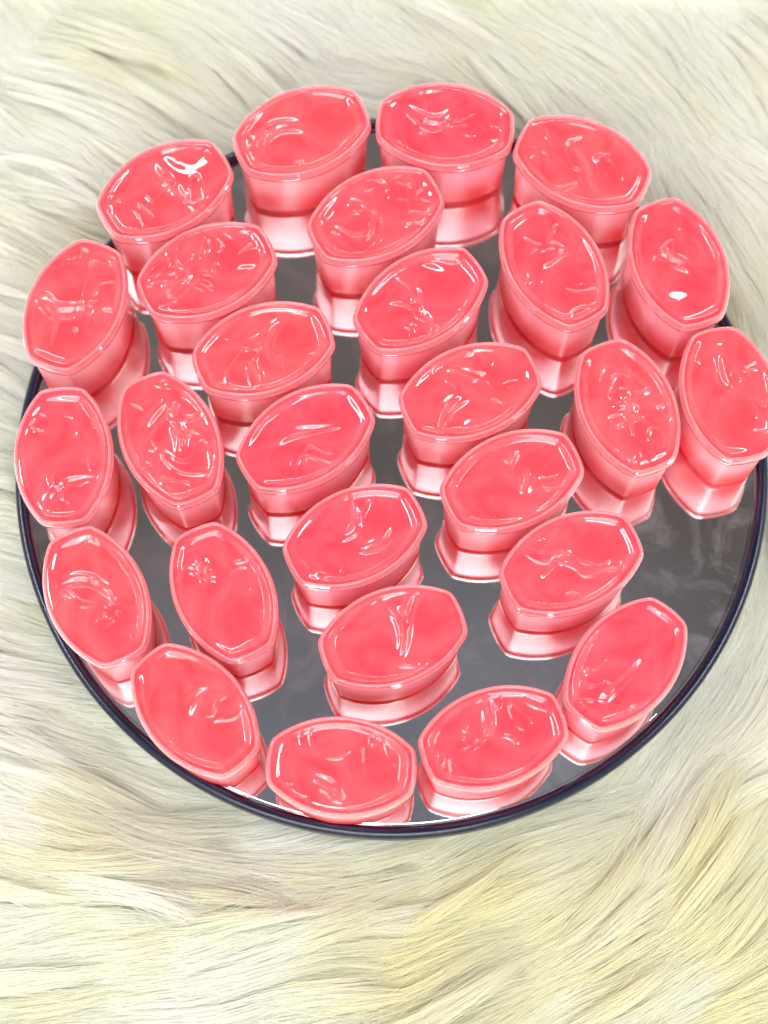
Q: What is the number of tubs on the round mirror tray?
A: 27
